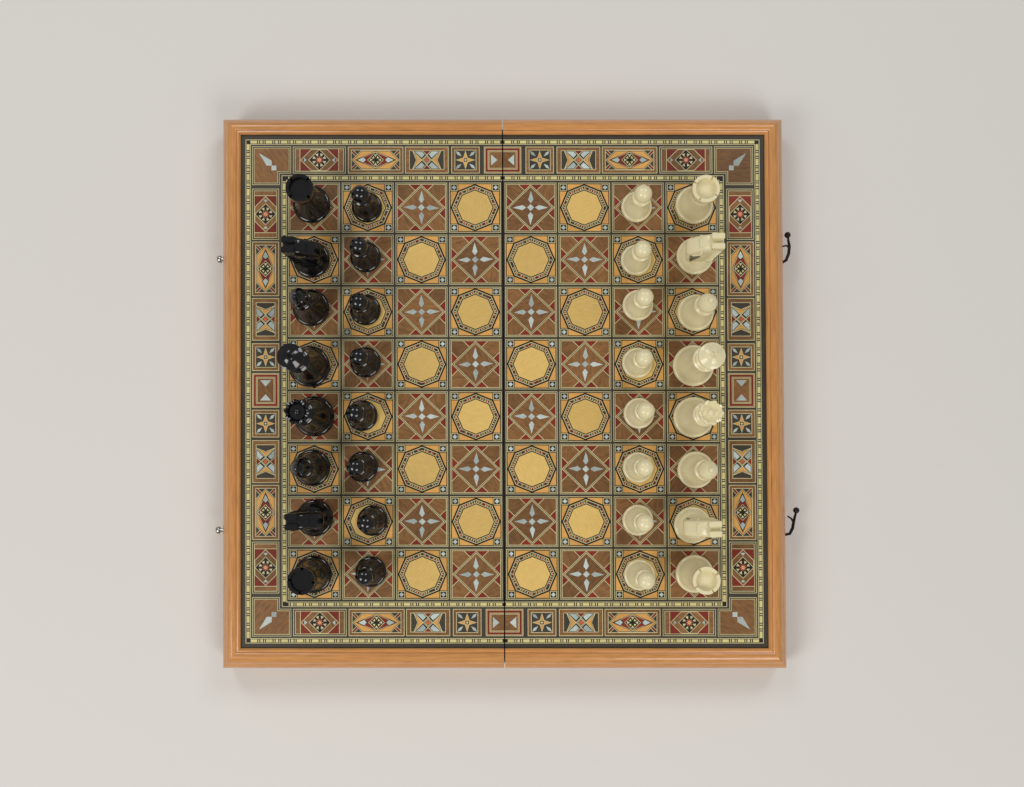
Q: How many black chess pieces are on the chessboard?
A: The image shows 16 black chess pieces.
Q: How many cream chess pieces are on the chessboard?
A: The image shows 16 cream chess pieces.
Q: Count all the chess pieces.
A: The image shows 32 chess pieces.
